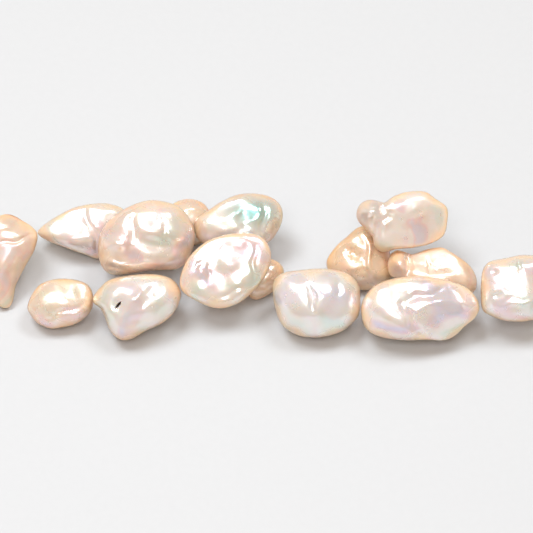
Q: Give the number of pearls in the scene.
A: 15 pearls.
